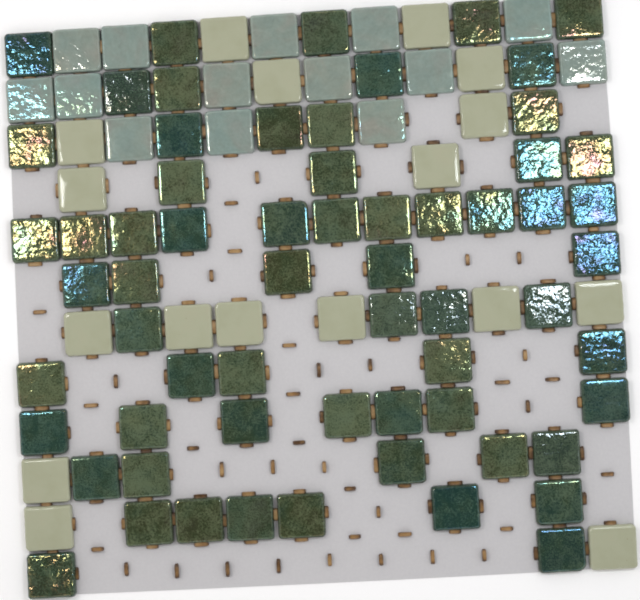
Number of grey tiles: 14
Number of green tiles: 63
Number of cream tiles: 17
